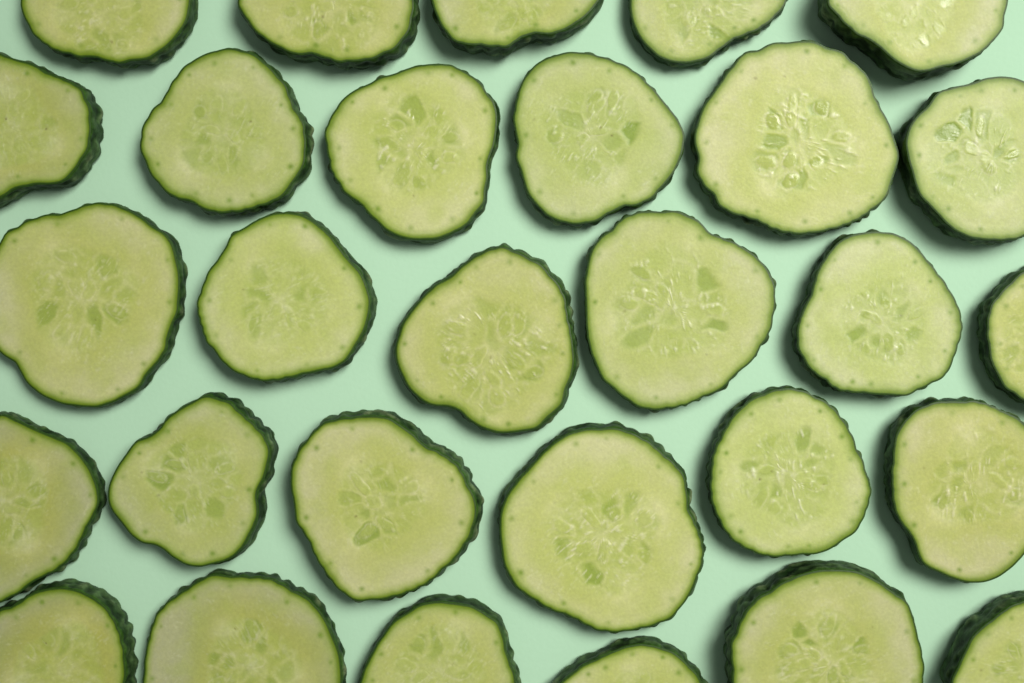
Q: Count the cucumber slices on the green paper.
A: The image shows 29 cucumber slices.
